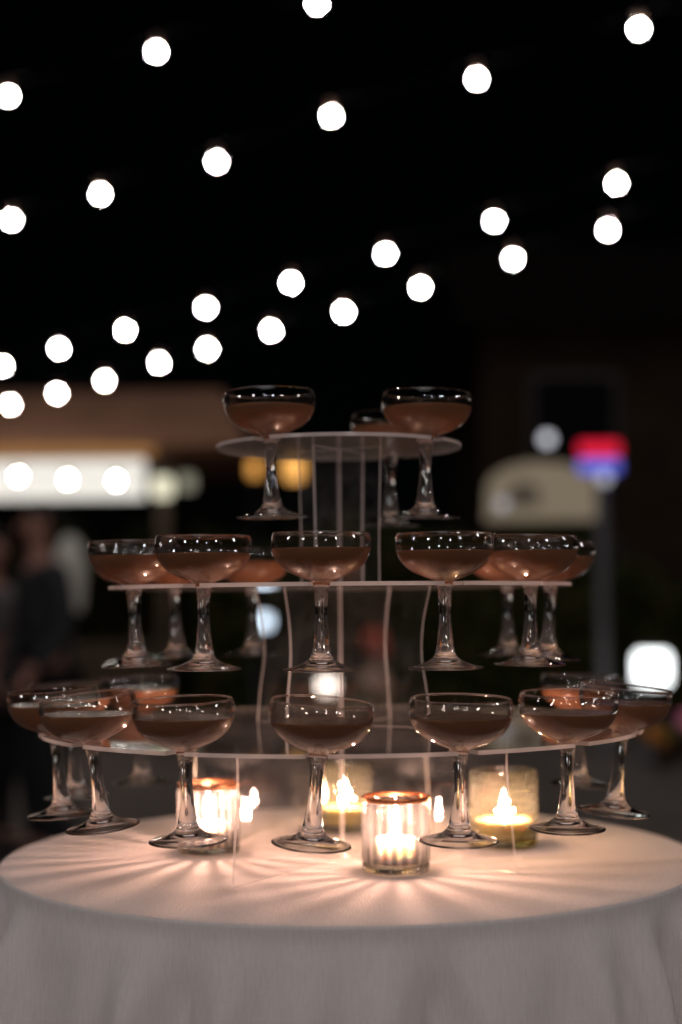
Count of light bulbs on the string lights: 30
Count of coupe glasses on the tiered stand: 23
